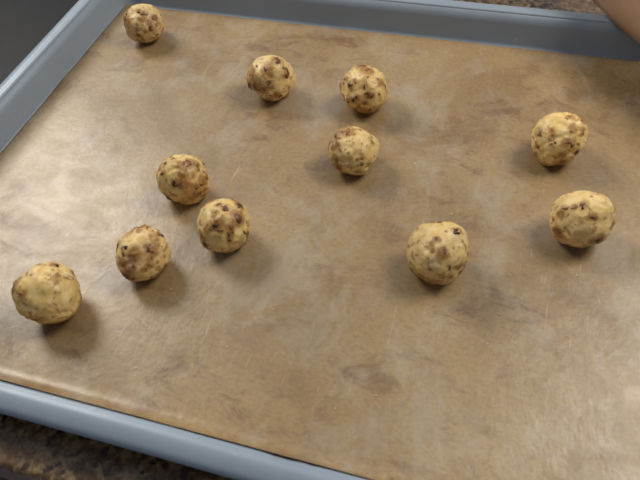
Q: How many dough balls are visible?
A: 11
